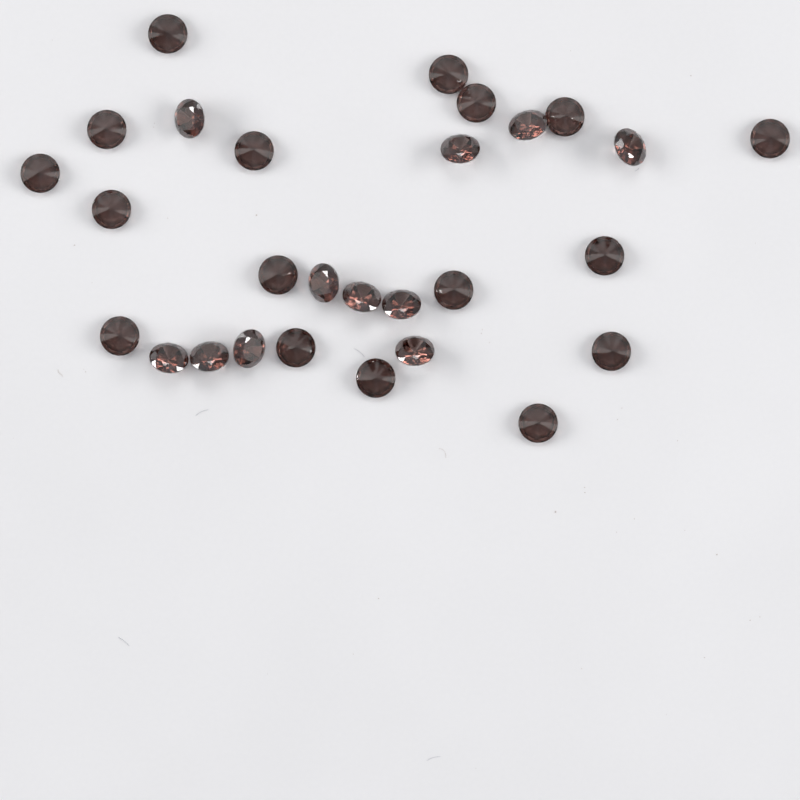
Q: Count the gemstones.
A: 28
